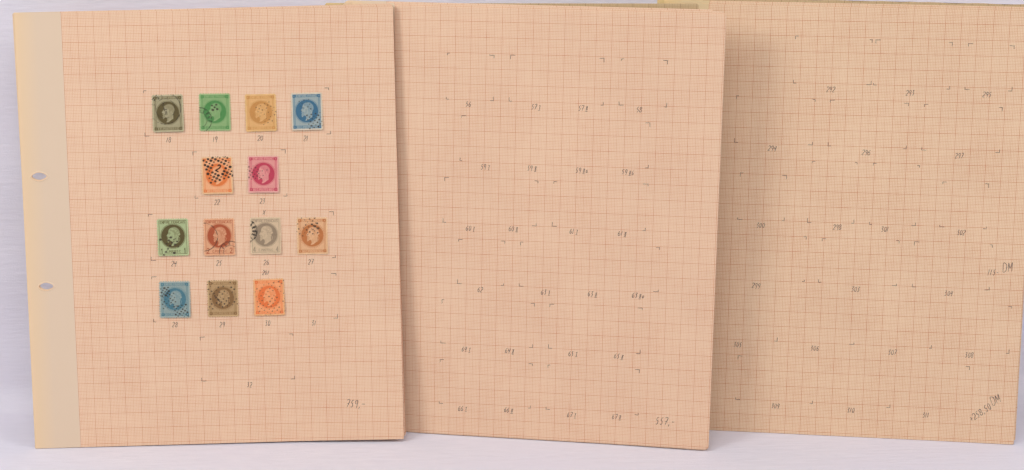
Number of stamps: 13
